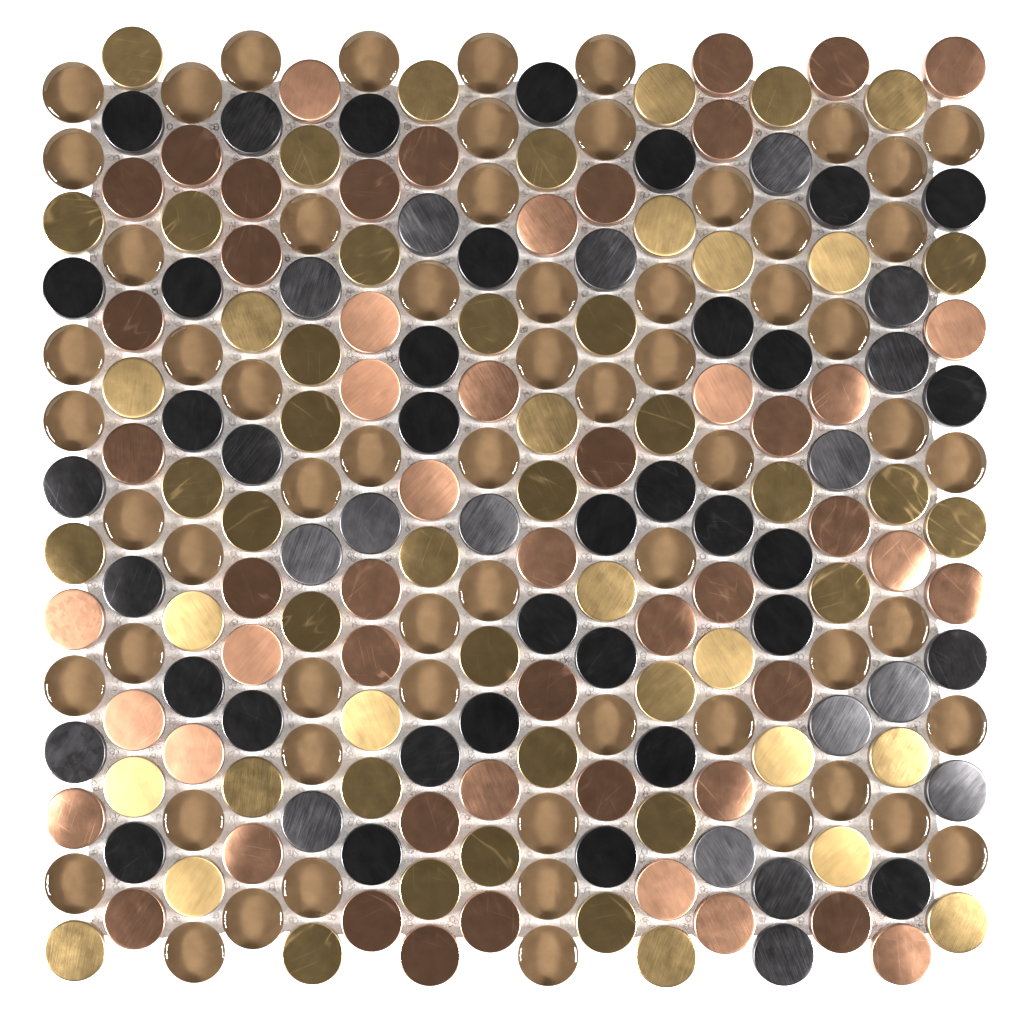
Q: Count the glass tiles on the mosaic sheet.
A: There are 63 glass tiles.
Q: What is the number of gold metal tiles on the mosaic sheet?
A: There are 54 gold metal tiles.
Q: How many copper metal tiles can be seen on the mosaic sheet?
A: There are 53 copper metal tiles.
